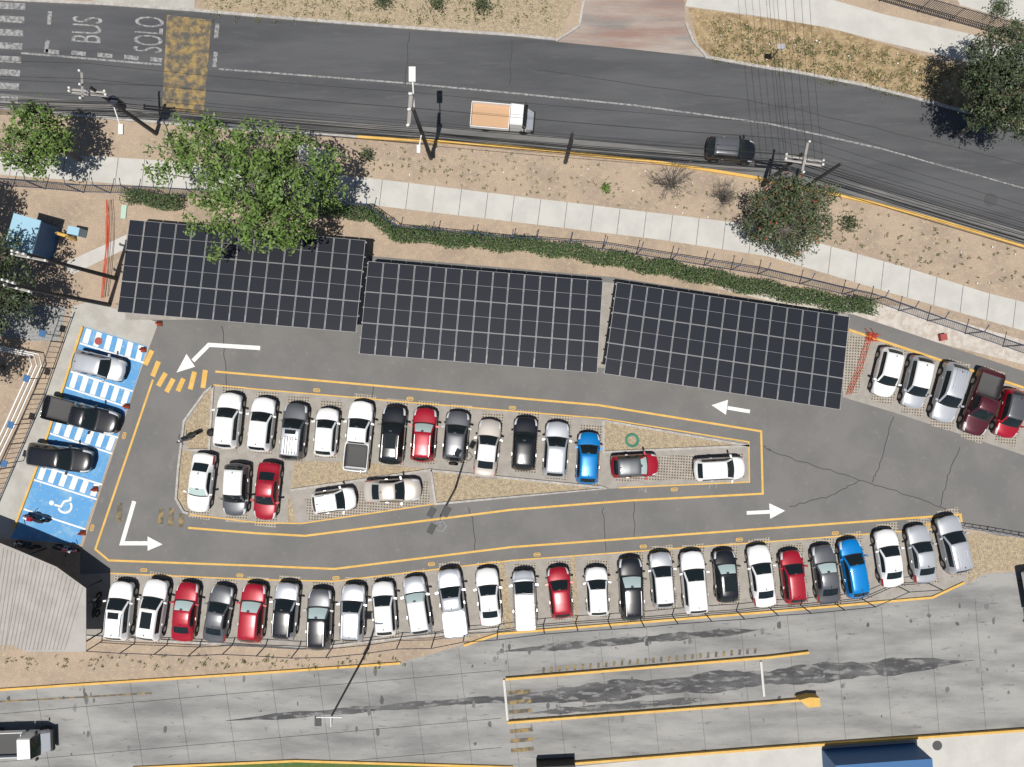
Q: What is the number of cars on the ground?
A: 54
